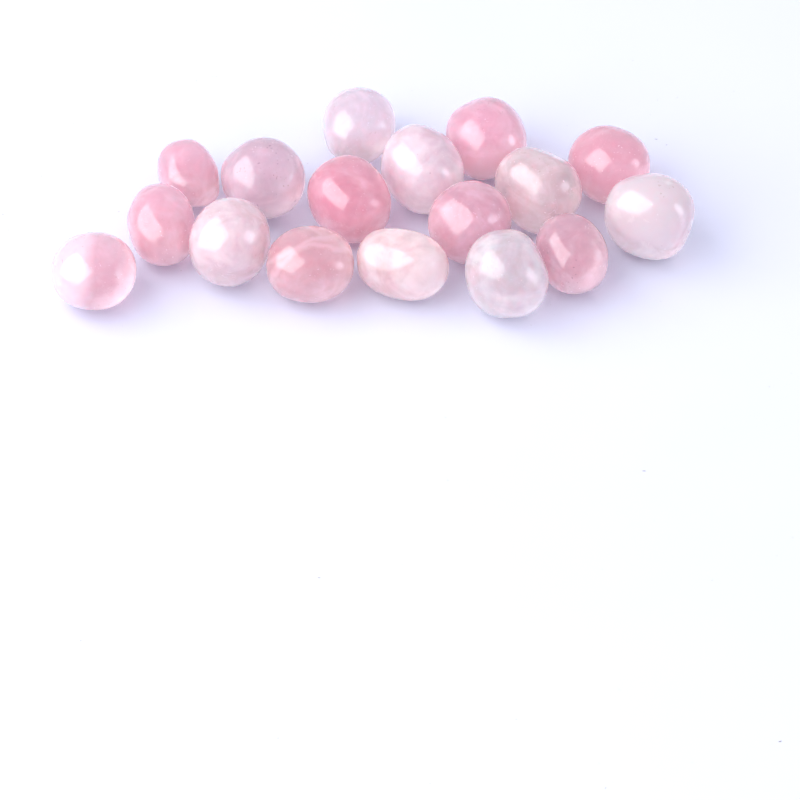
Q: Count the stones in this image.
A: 17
